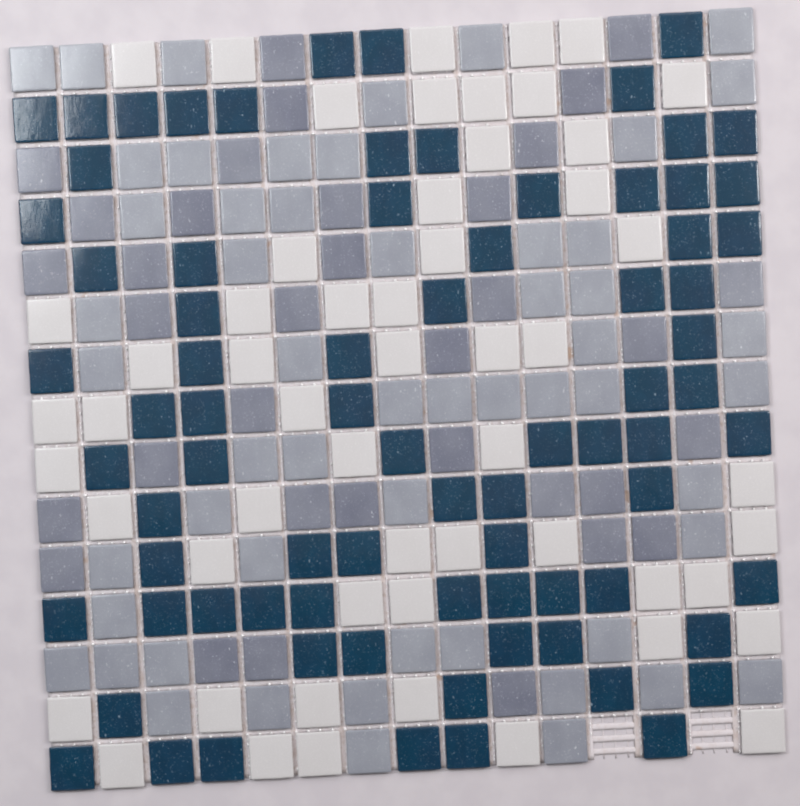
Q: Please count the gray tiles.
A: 90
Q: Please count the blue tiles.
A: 78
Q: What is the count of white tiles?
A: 55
